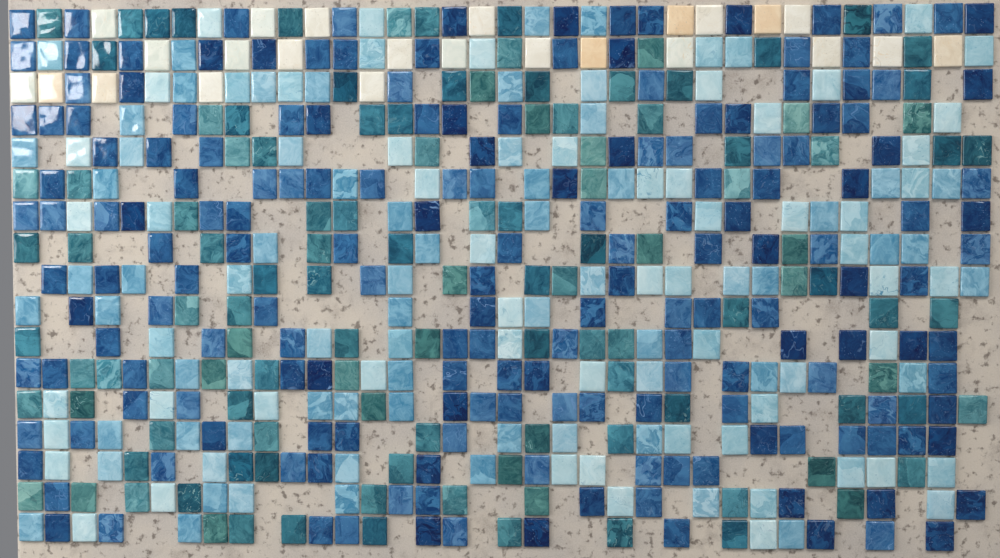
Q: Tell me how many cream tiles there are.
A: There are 24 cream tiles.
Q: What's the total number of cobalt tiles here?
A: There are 180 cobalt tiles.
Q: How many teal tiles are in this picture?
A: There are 118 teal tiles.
